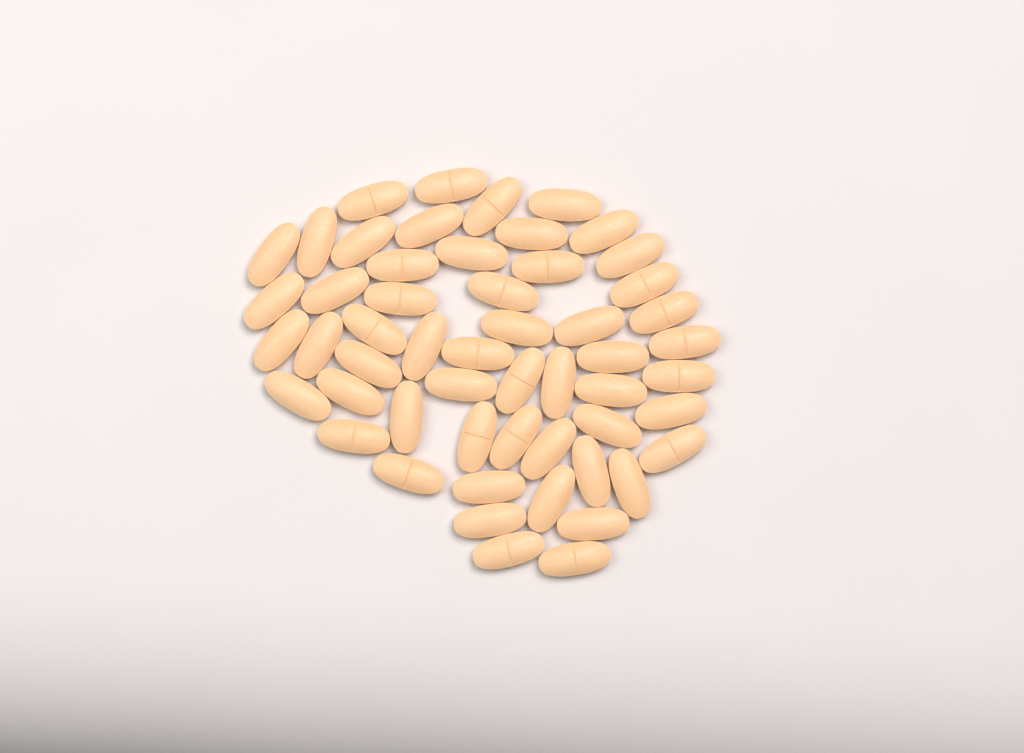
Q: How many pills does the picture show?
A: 54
